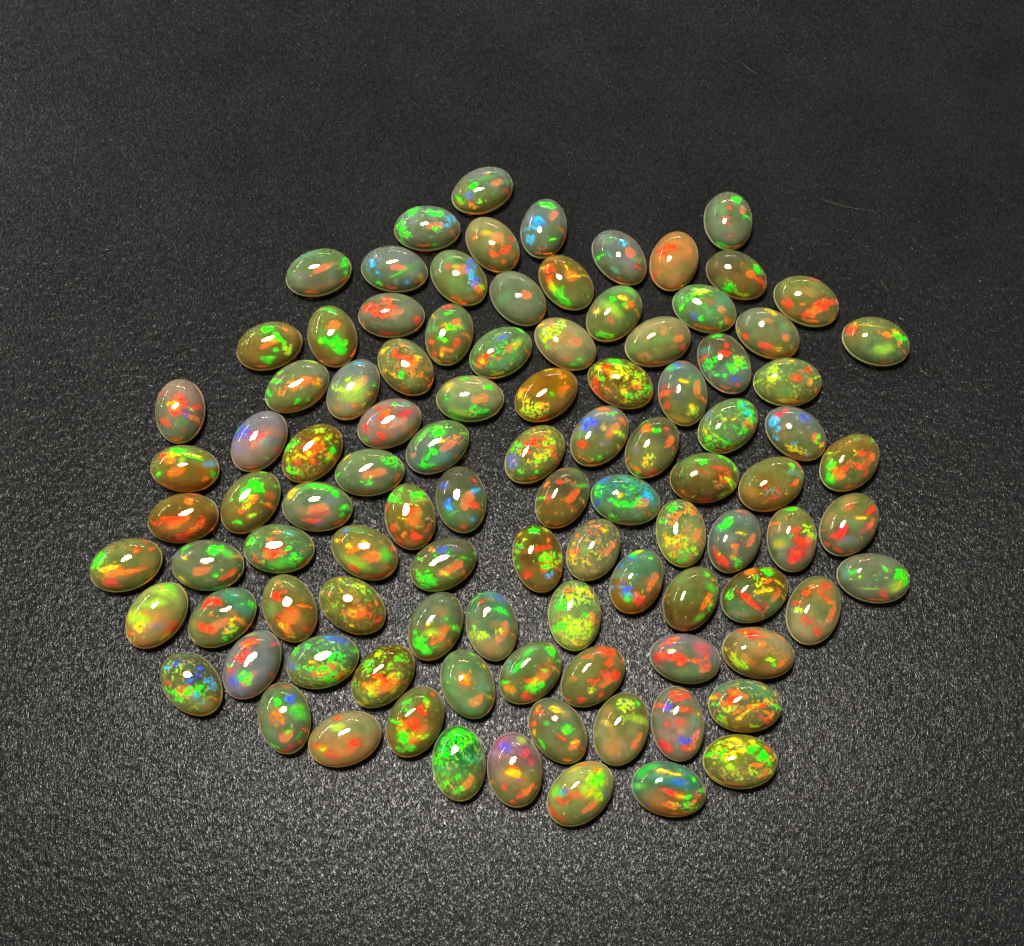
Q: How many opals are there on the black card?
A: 100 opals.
